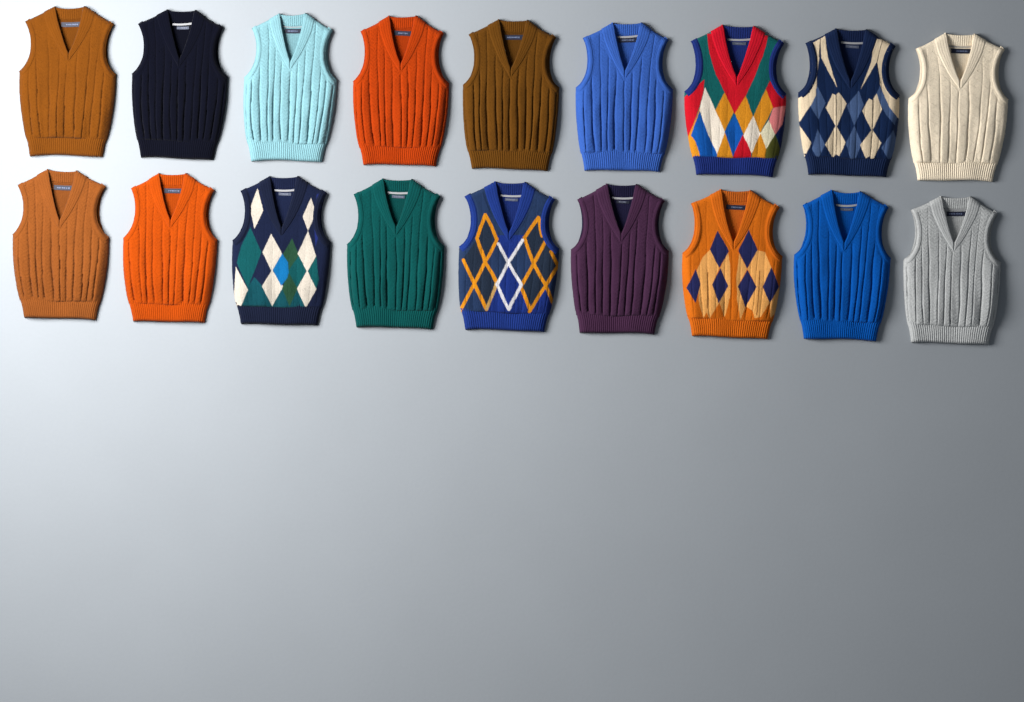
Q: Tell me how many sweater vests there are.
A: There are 18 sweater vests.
